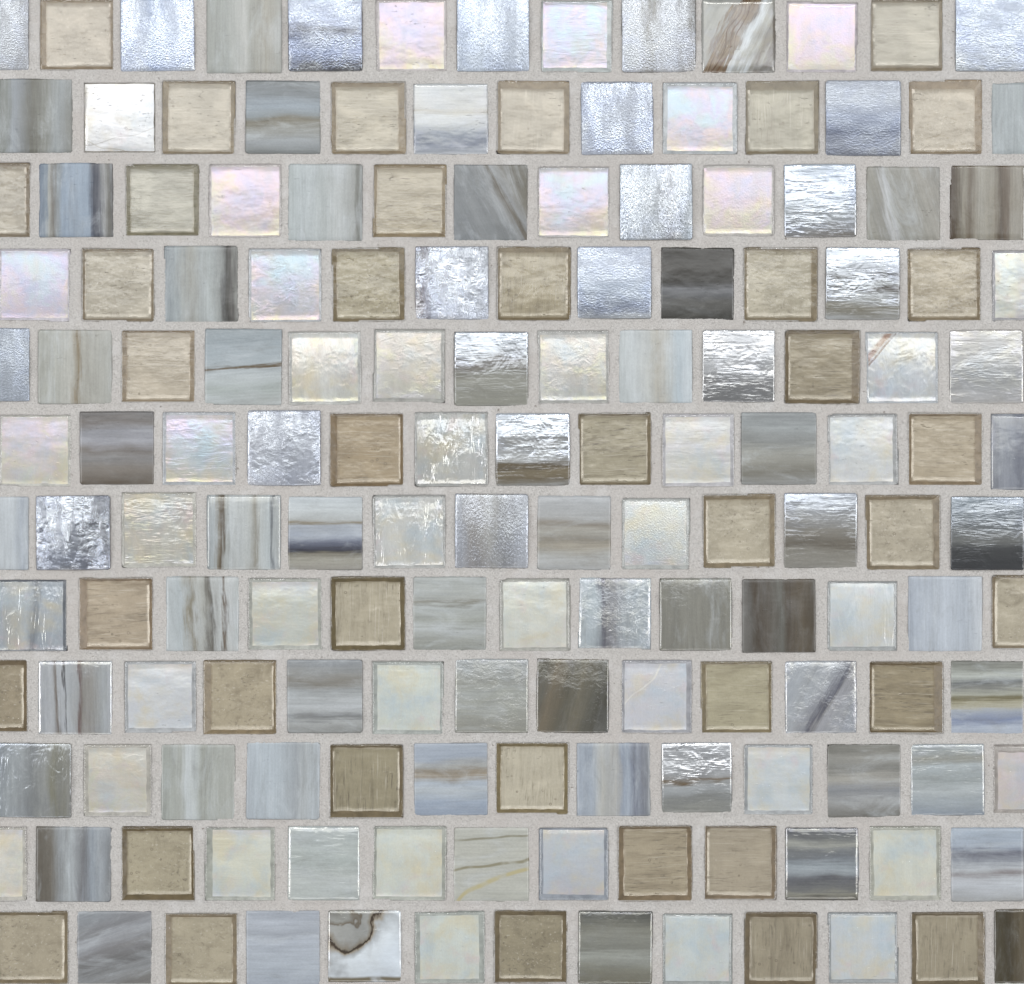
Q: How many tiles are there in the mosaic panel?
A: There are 156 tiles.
